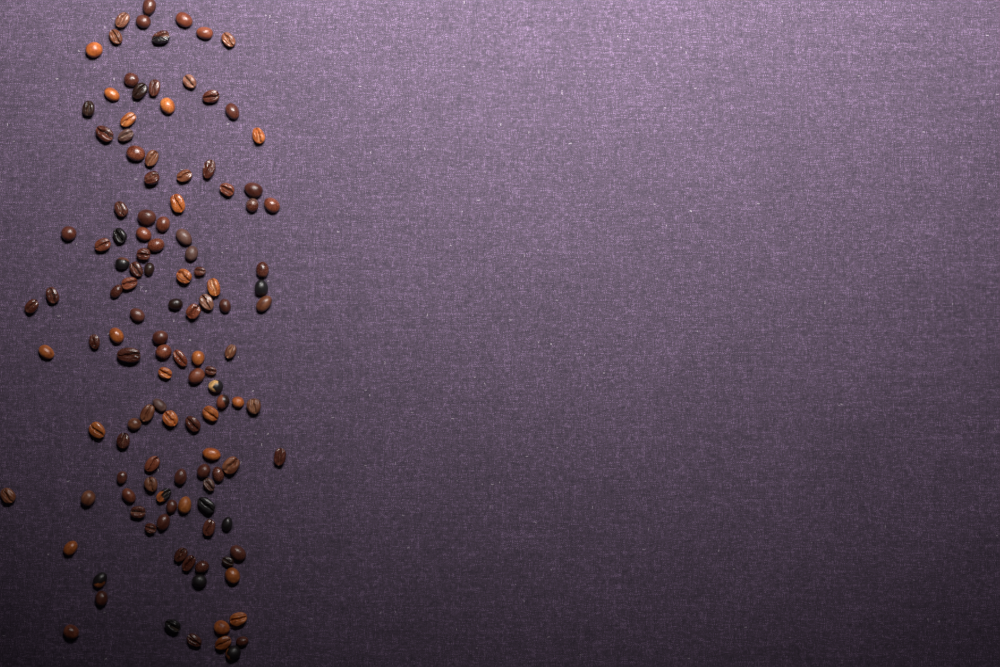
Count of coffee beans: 125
